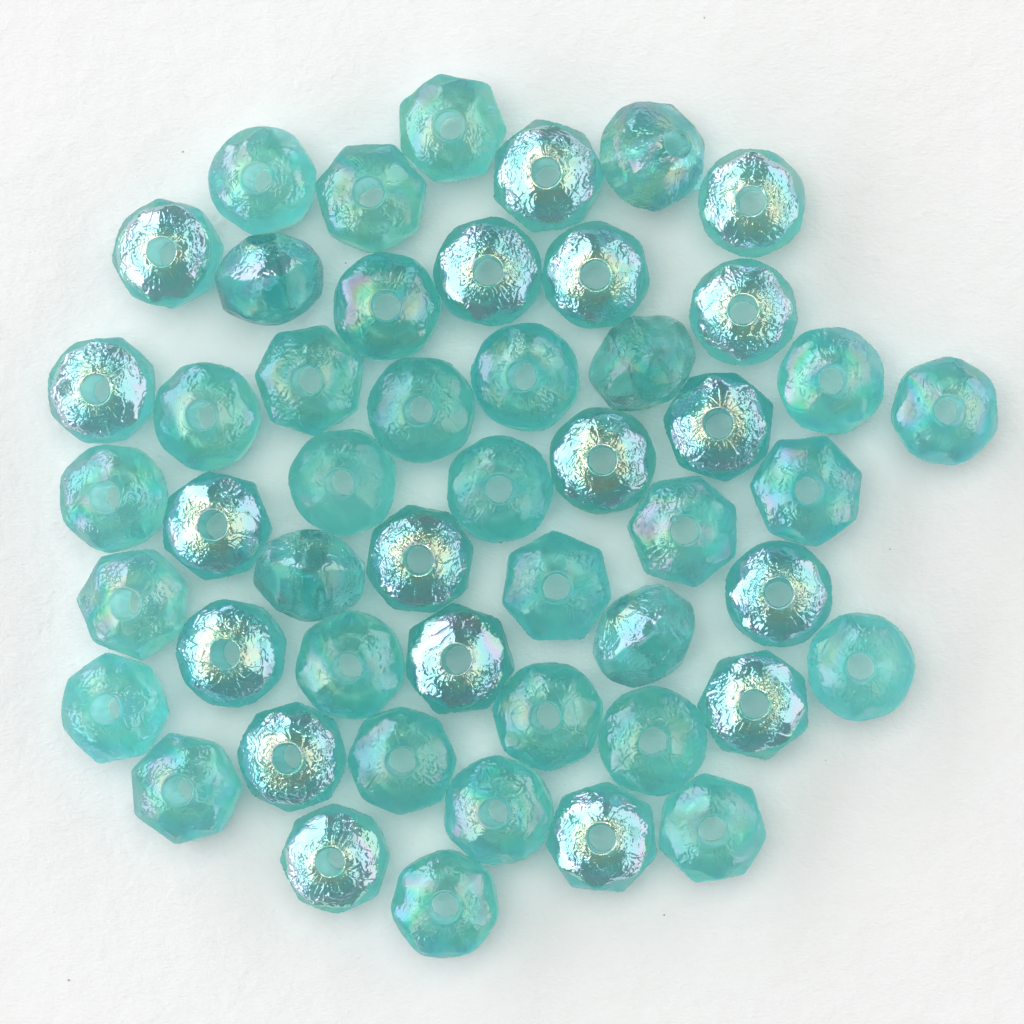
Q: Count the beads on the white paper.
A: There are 50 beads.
